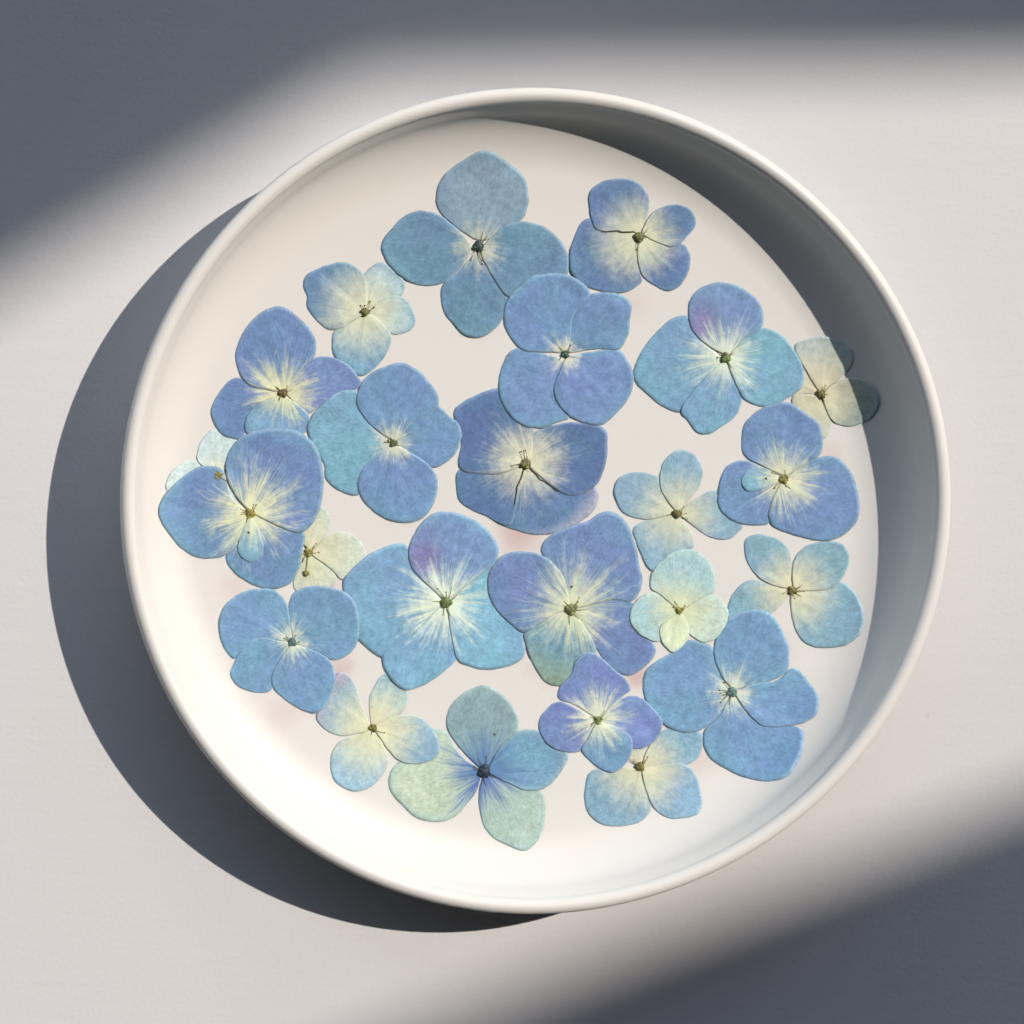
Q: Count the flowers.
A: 24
